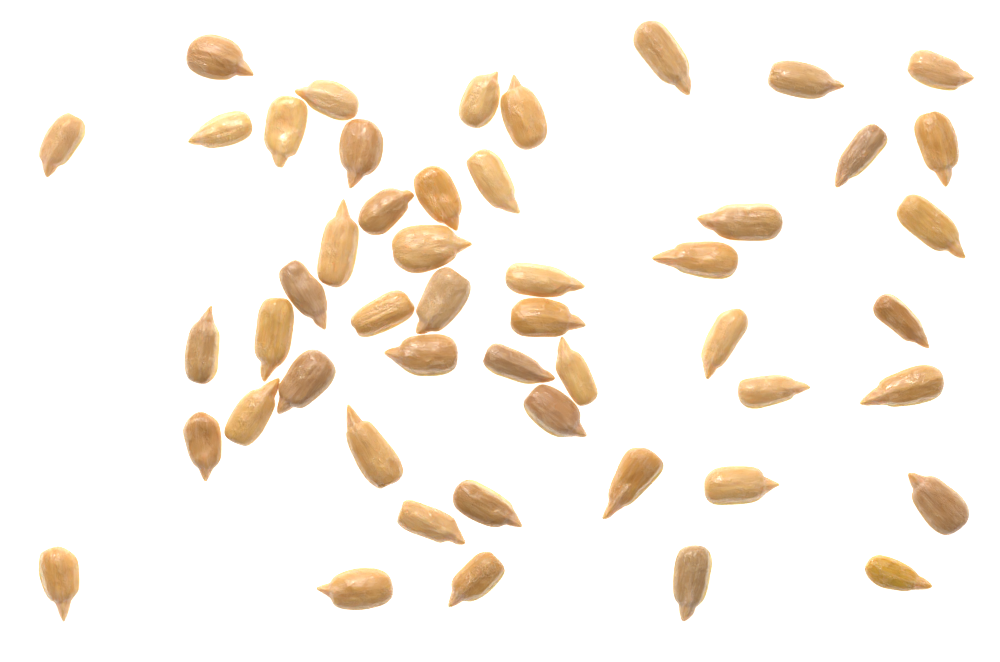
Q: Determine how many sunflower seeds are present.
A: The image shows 50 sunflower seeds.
